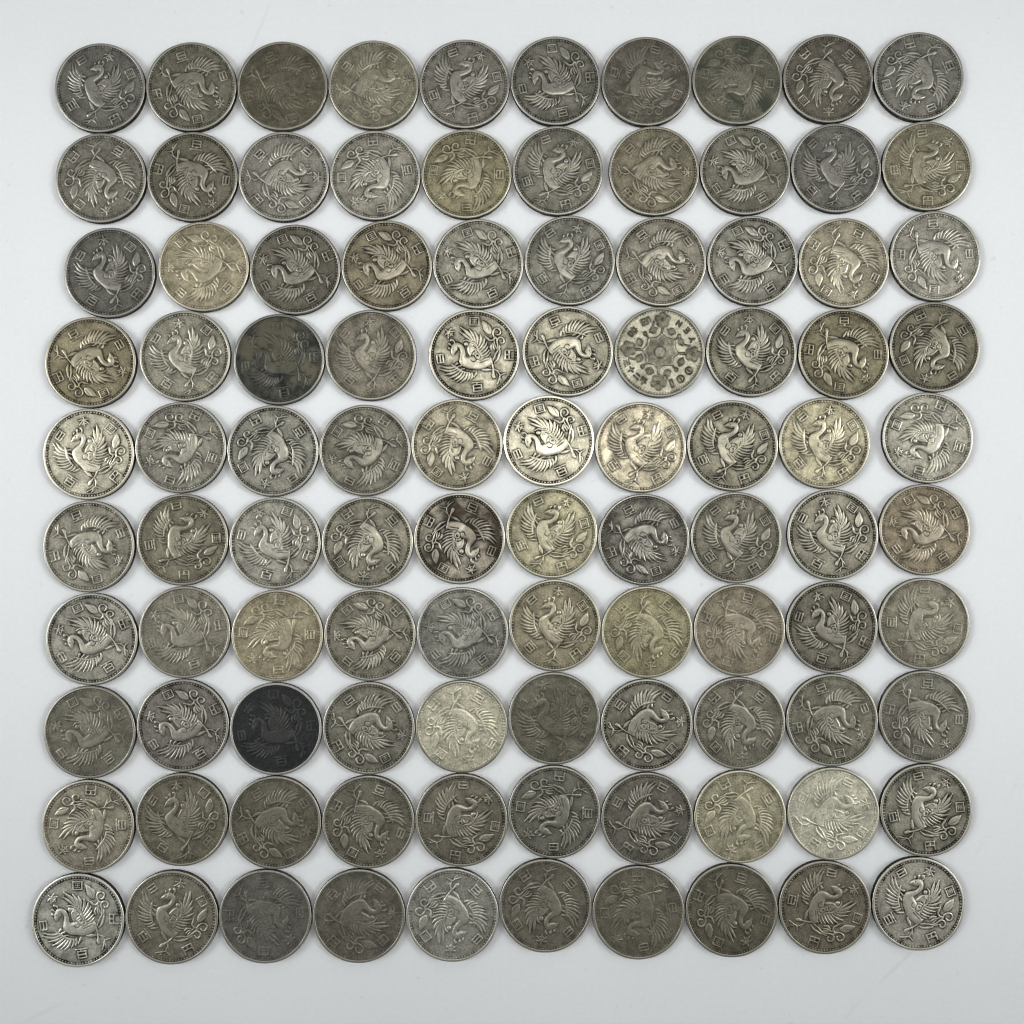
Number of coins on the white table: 100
